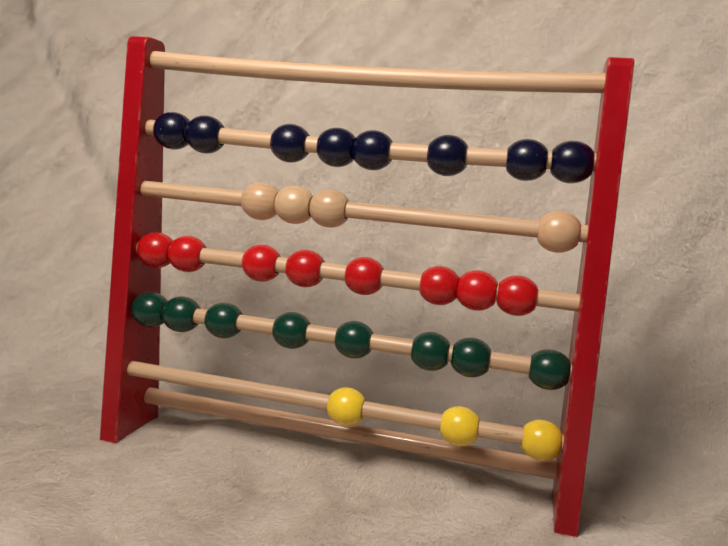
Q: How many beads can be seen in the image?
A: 31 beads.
